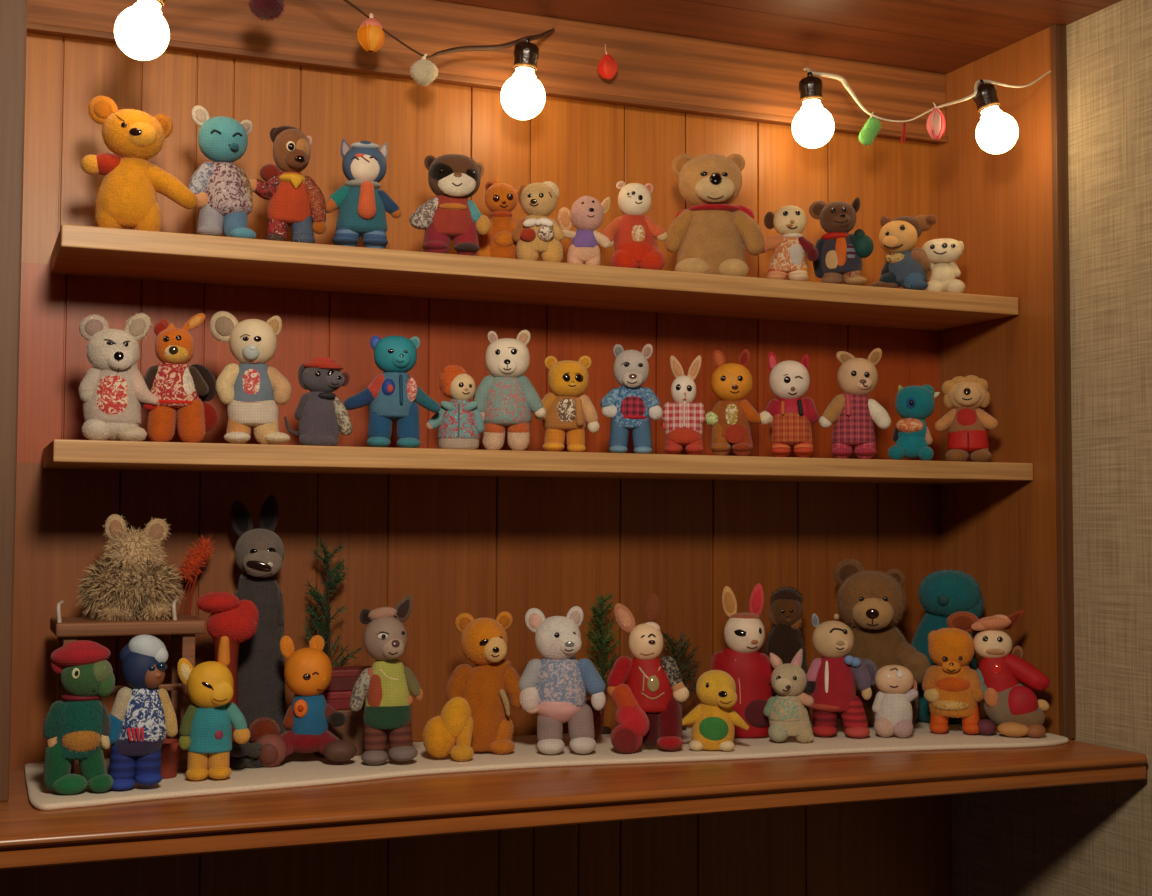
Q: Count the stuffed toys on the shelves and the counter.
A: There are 50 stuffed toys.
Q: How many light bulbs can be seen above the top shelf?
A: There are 4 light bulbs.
